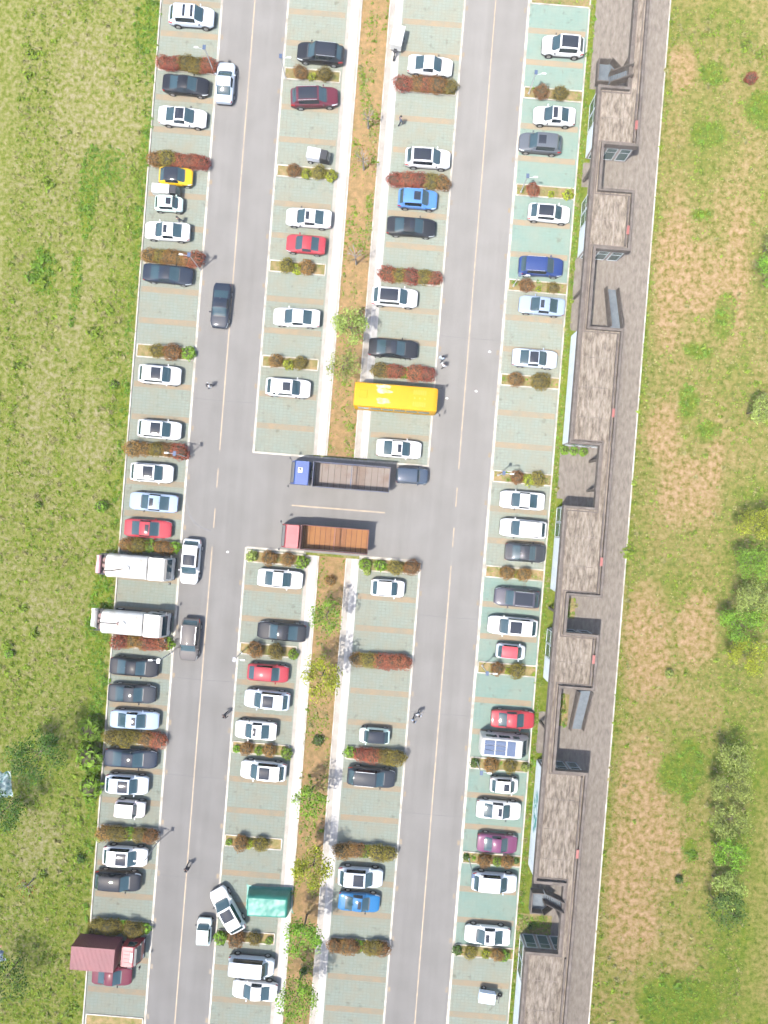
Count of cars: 73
